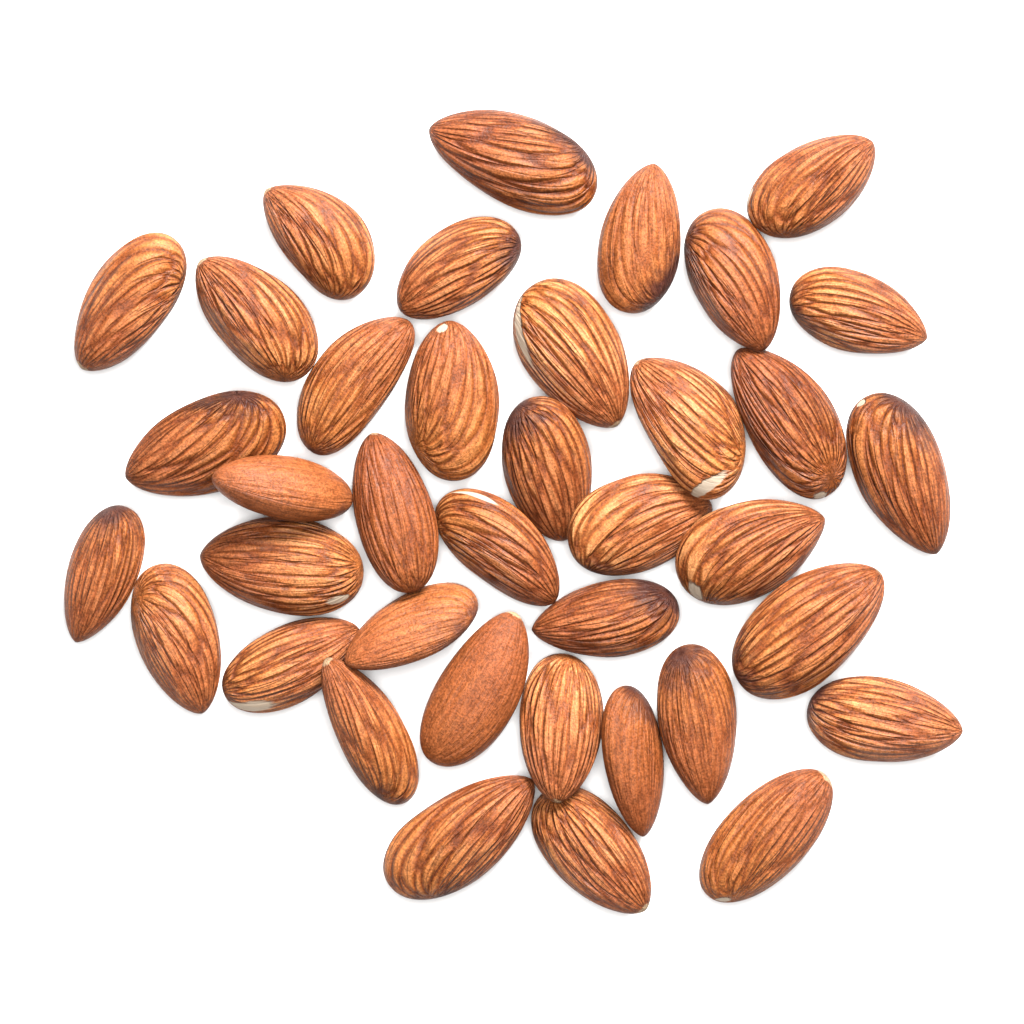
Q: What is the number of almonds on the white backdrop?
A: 38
